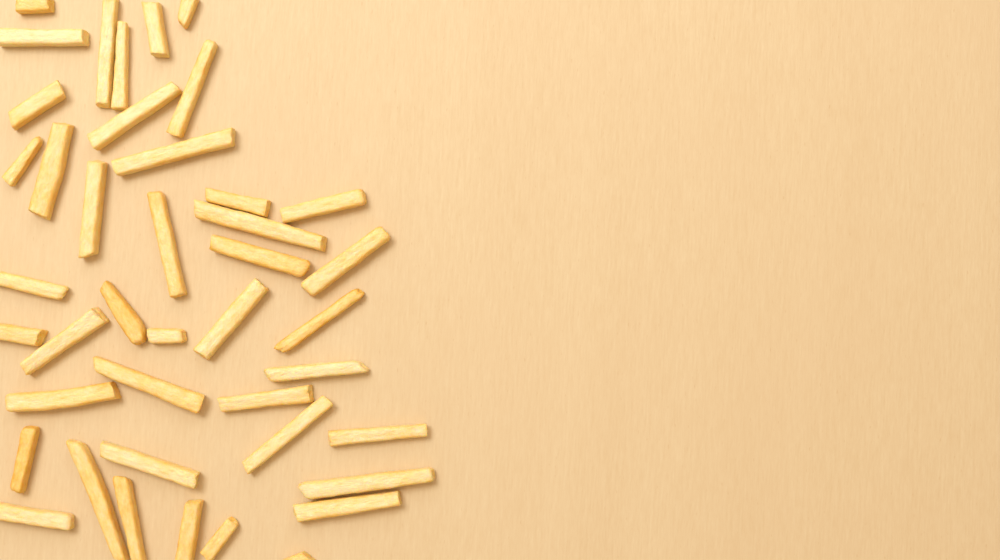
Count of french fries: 42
